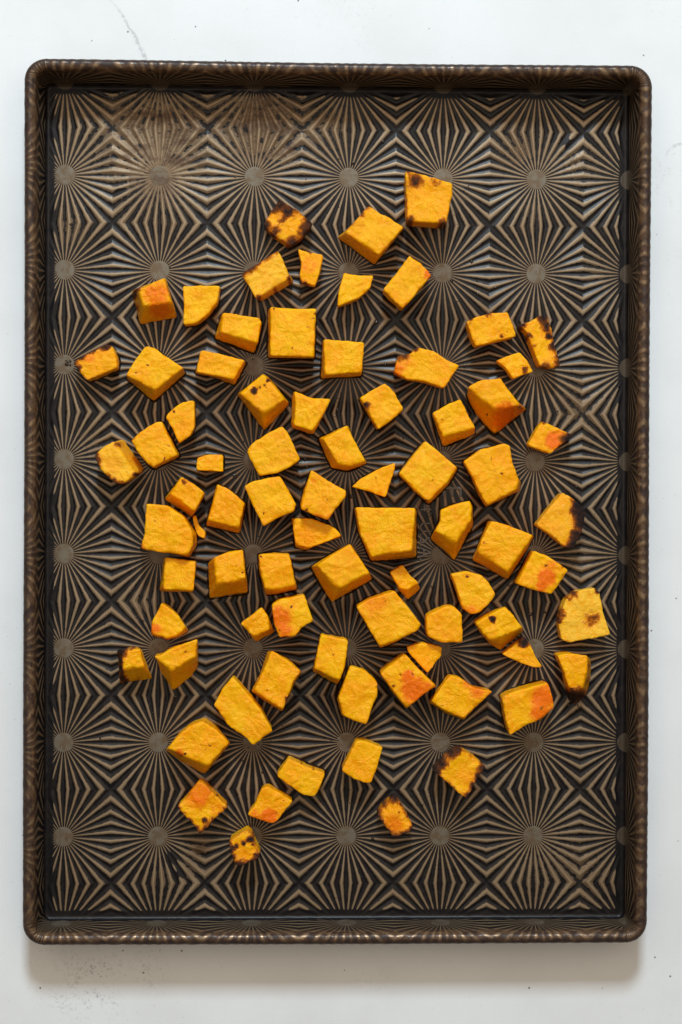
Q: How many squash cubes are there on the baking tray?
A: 78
